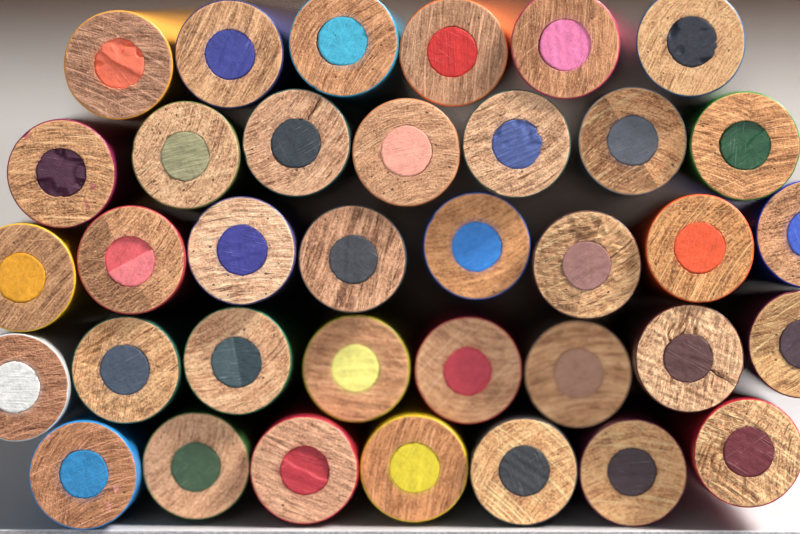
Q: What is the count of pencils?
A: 36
